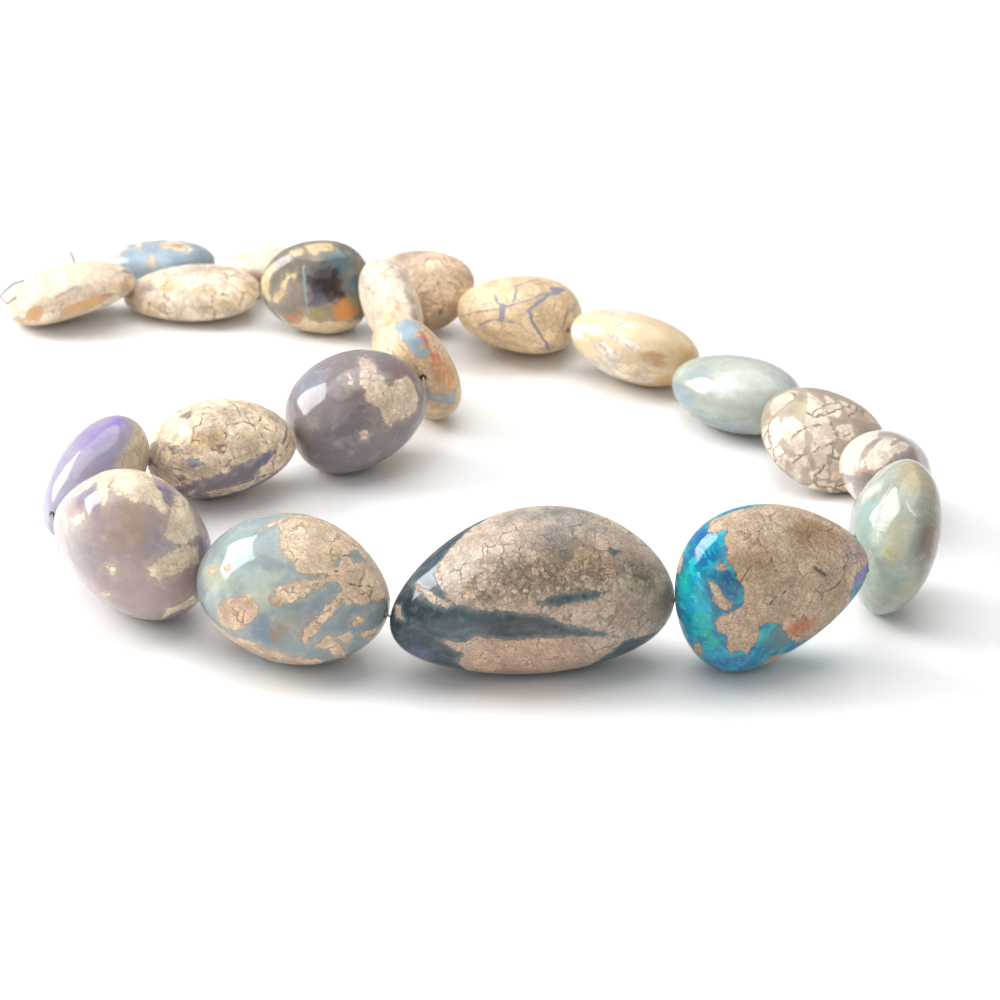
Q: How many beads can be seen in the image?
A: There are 21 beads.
